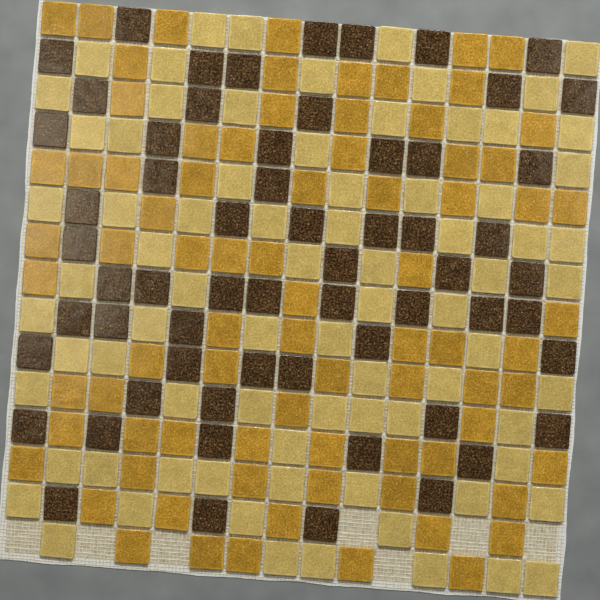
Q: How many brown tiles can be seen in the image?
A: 61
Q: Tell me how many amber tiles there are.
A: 79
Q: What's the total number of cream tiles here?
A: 78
